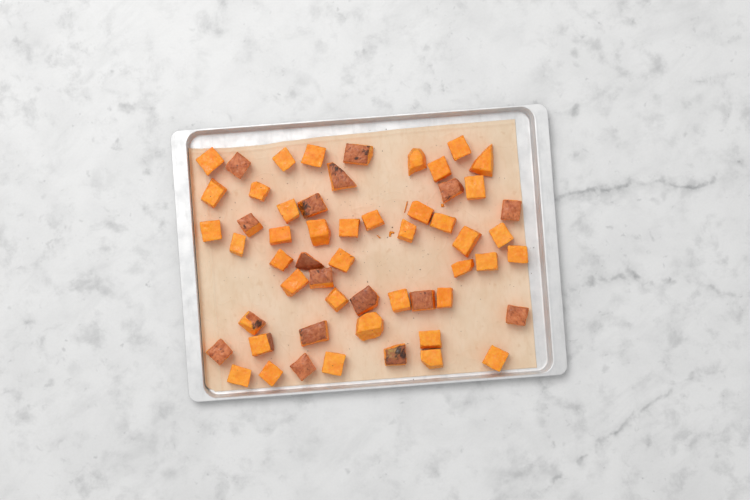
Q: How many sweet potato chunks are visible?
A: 56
